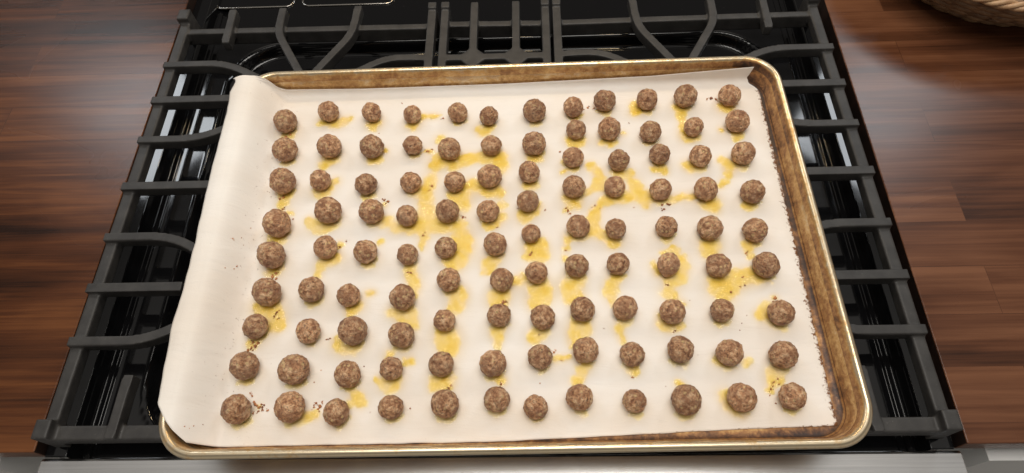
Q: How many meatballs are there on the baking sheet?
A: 108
